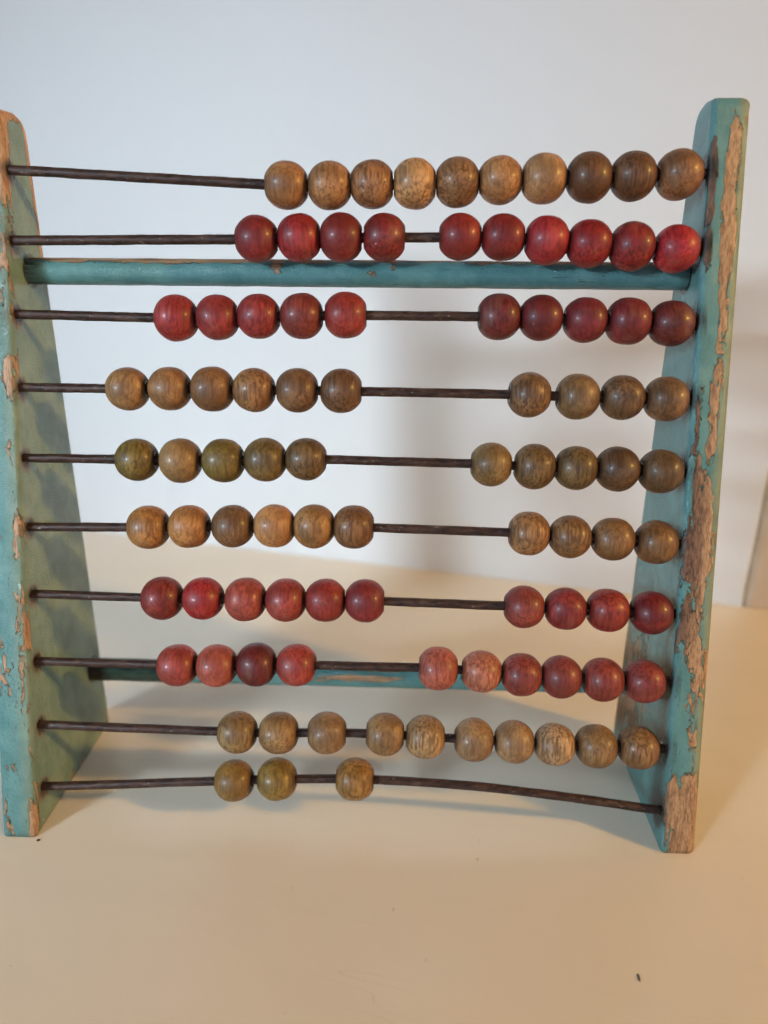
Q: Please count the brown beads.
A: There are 53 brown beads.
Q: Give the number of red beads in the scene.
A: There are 40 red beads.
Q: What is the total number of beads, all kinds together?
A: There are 93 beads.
